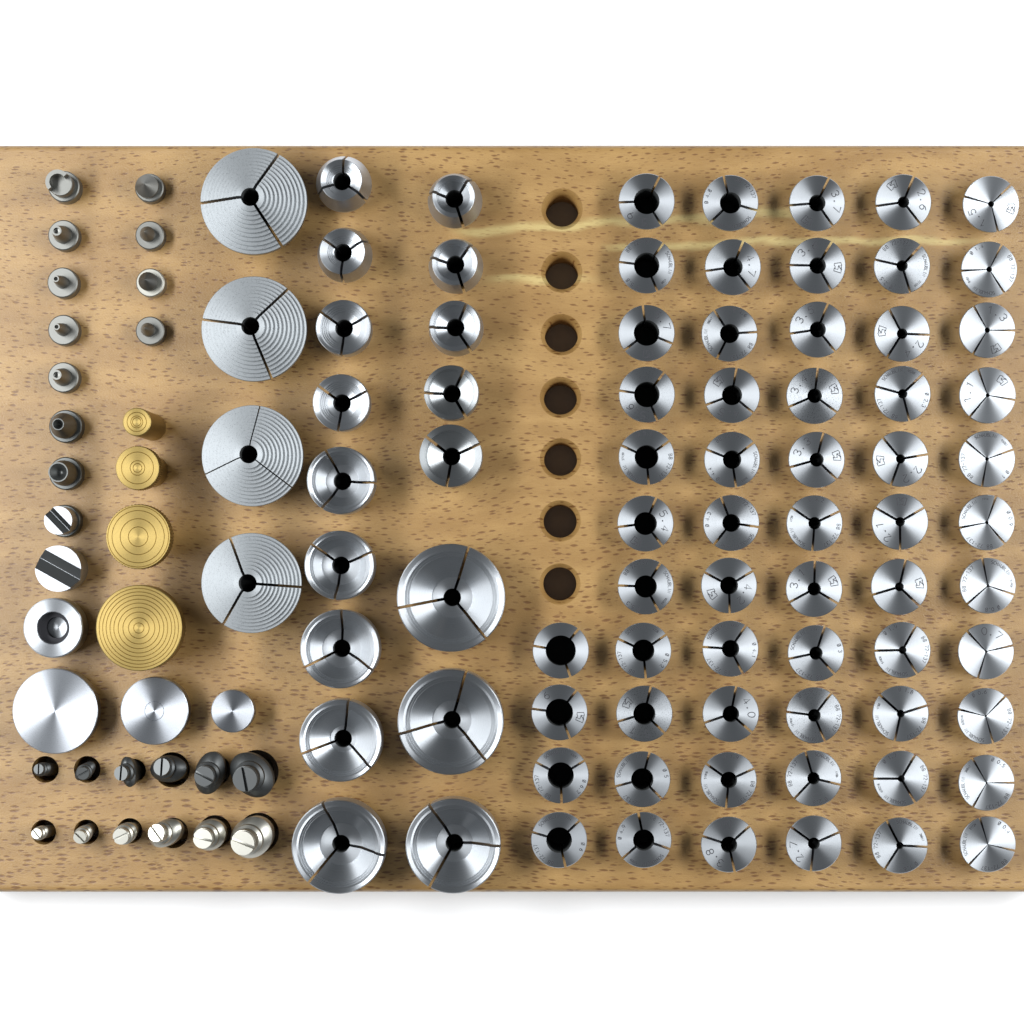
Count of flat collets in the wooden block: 59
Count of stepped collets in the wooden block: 21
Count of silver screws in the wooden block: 6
